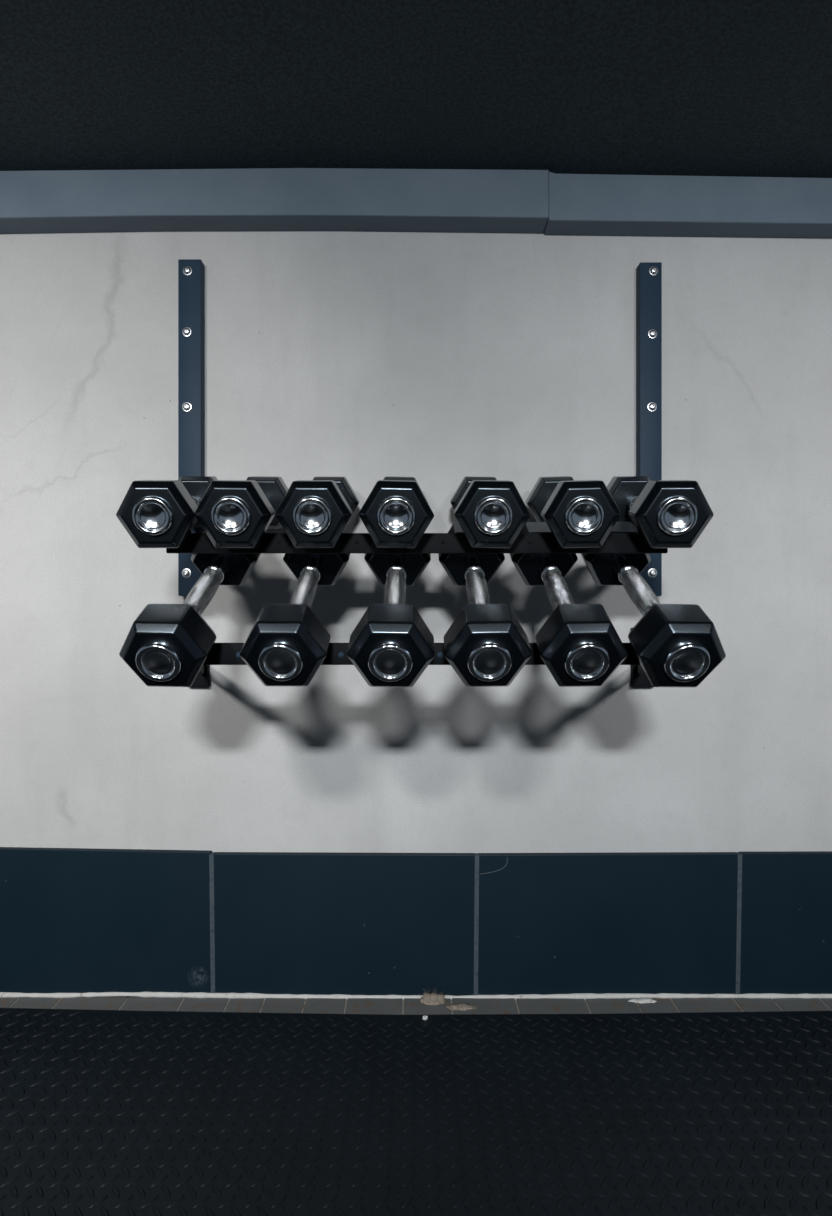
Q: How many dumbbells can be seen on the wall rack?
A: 13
